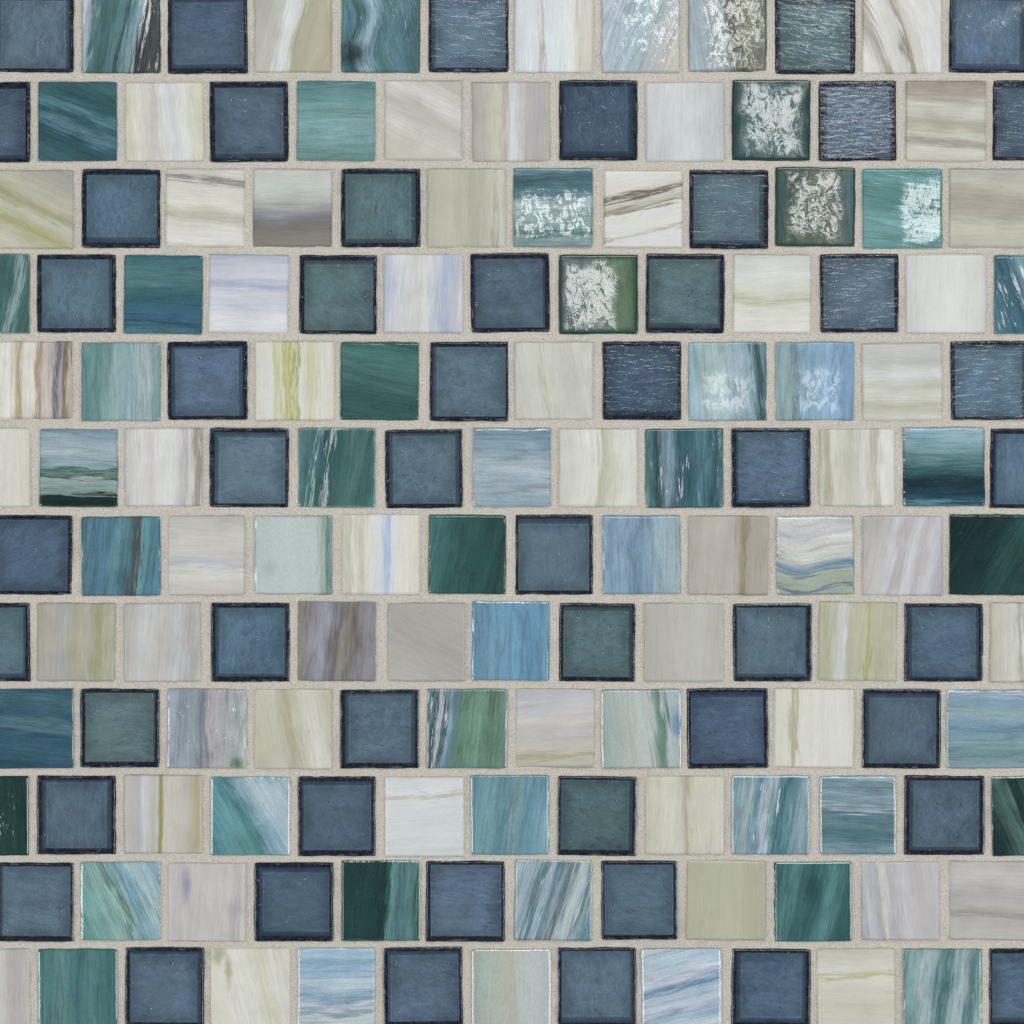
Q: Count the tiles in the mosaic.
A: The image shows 150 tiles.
